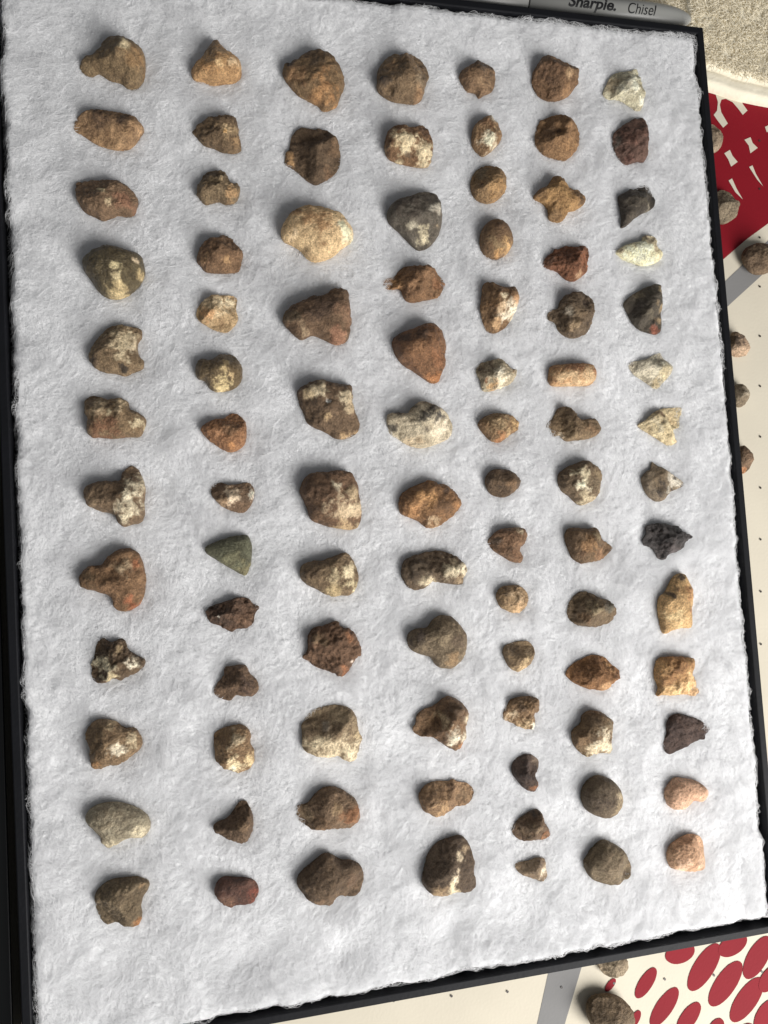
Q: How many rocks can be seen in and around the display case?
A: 100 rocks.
